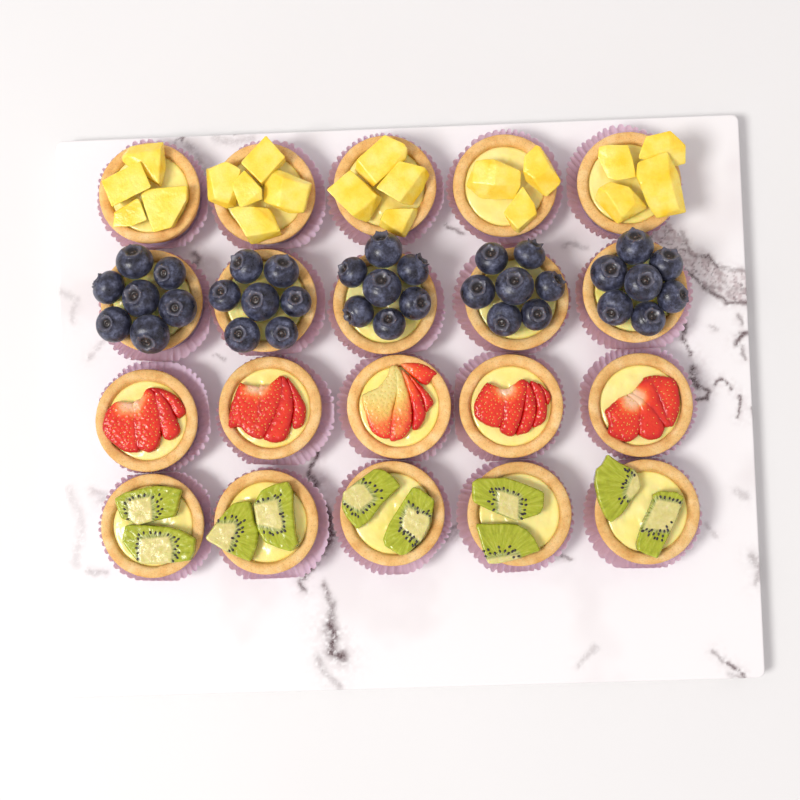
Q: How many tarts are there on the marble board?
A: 20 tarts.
